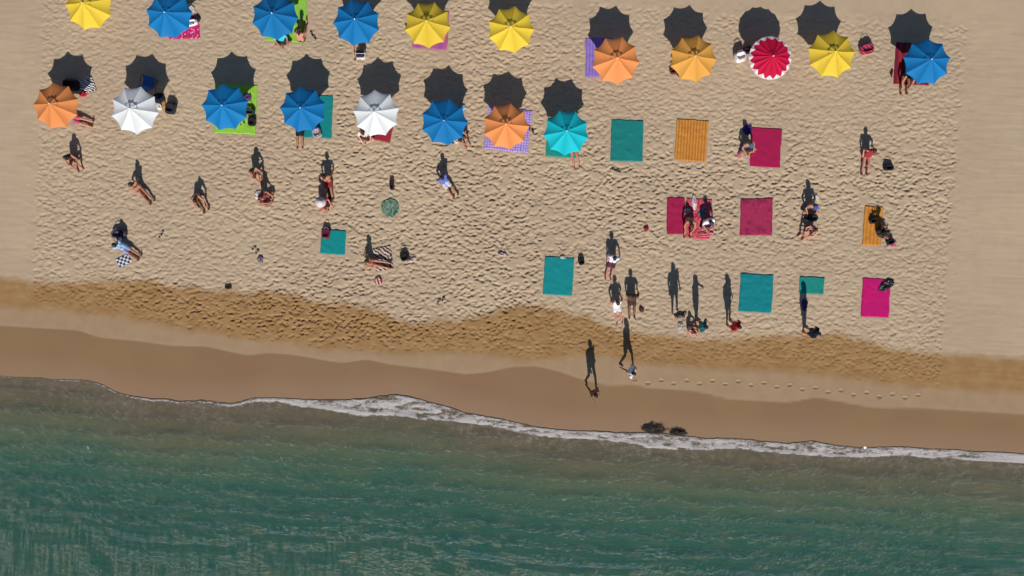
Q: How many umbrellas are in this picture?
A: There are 19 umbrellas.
